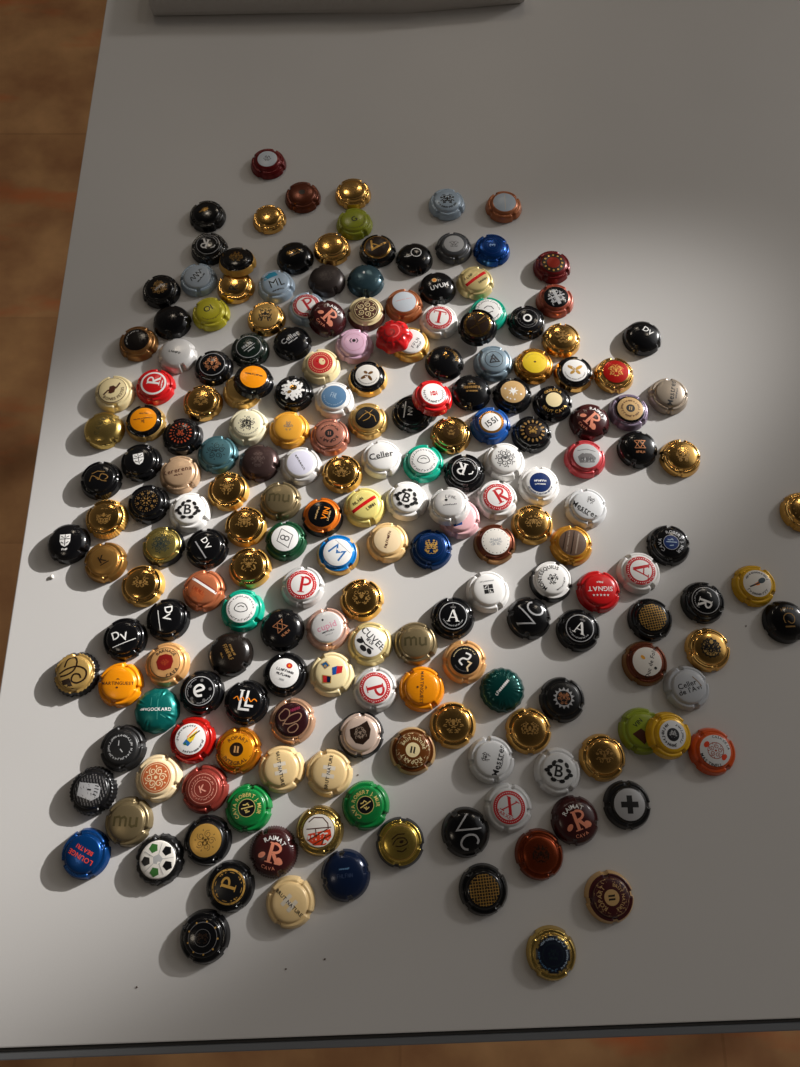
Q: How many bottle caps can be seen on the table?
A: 200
